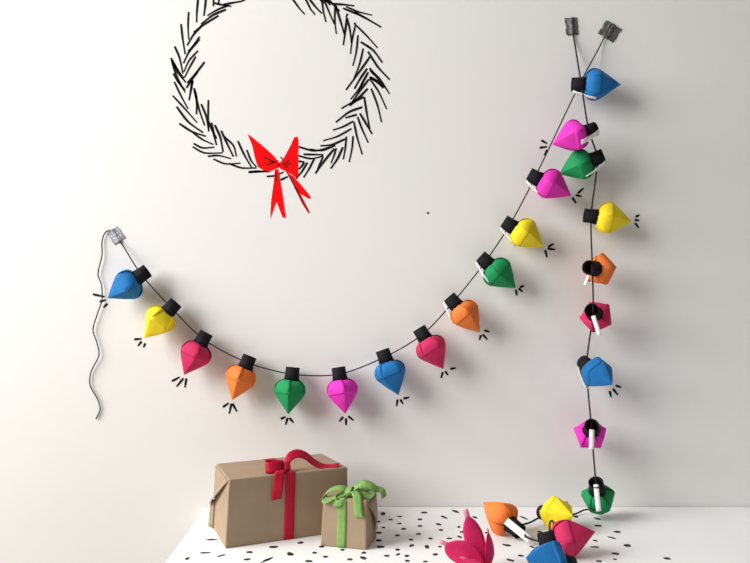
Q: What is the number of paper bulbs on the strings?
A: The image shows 25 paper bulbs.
